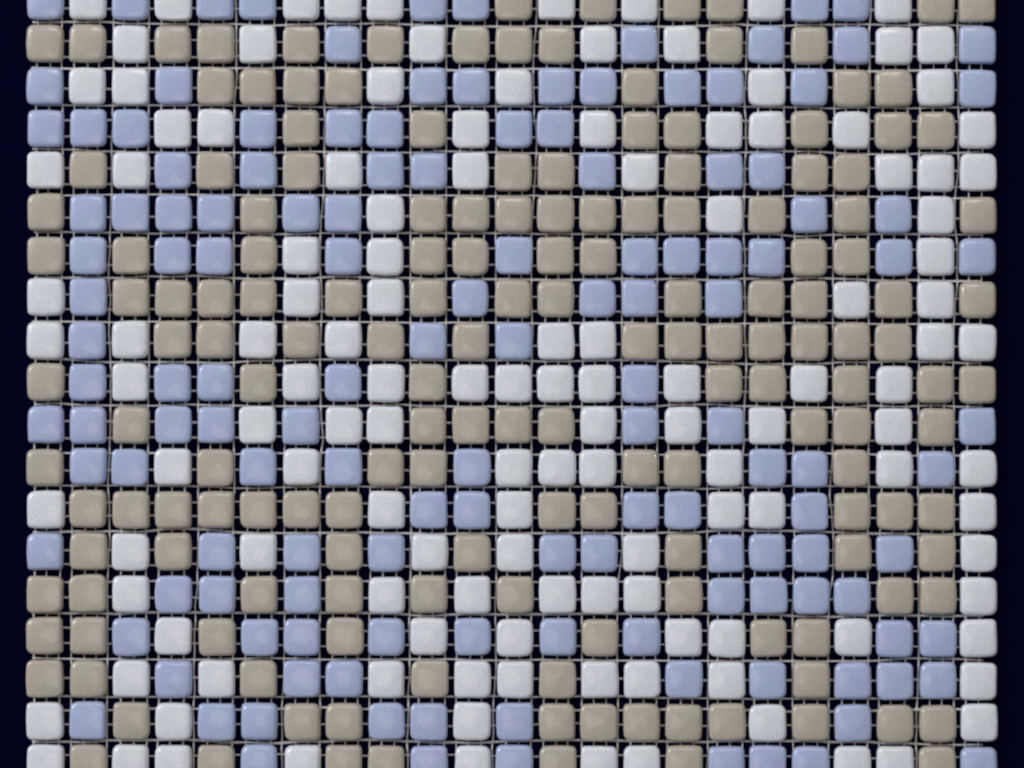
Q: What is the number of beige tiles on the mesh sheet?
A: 167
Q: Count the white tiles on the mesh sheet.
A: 131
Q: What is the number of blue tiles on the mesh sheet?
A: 139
